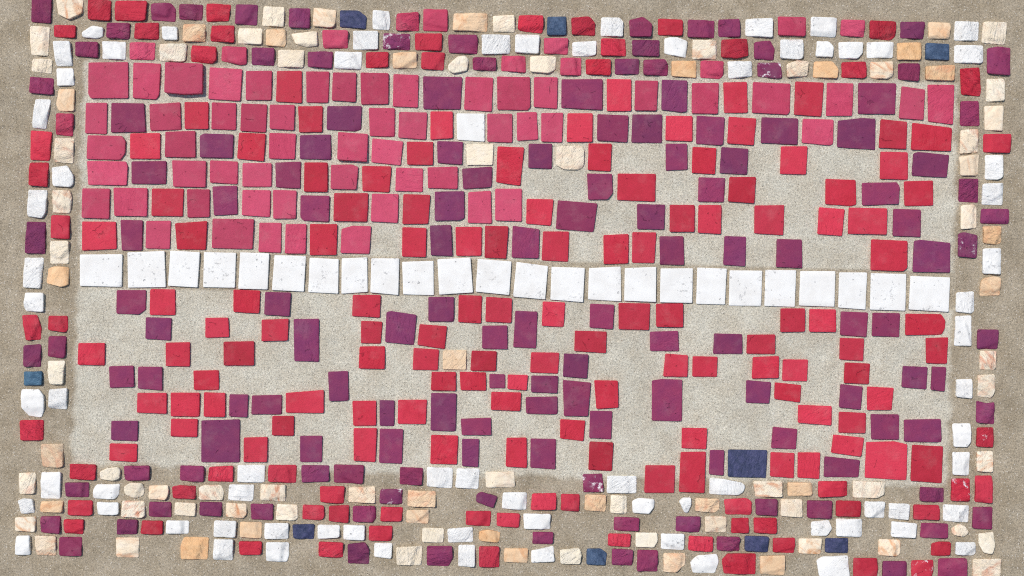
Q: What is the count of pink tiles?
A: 66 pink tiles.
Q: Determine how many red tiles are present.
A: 170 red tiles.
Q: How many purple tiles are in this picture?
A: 144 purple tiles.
